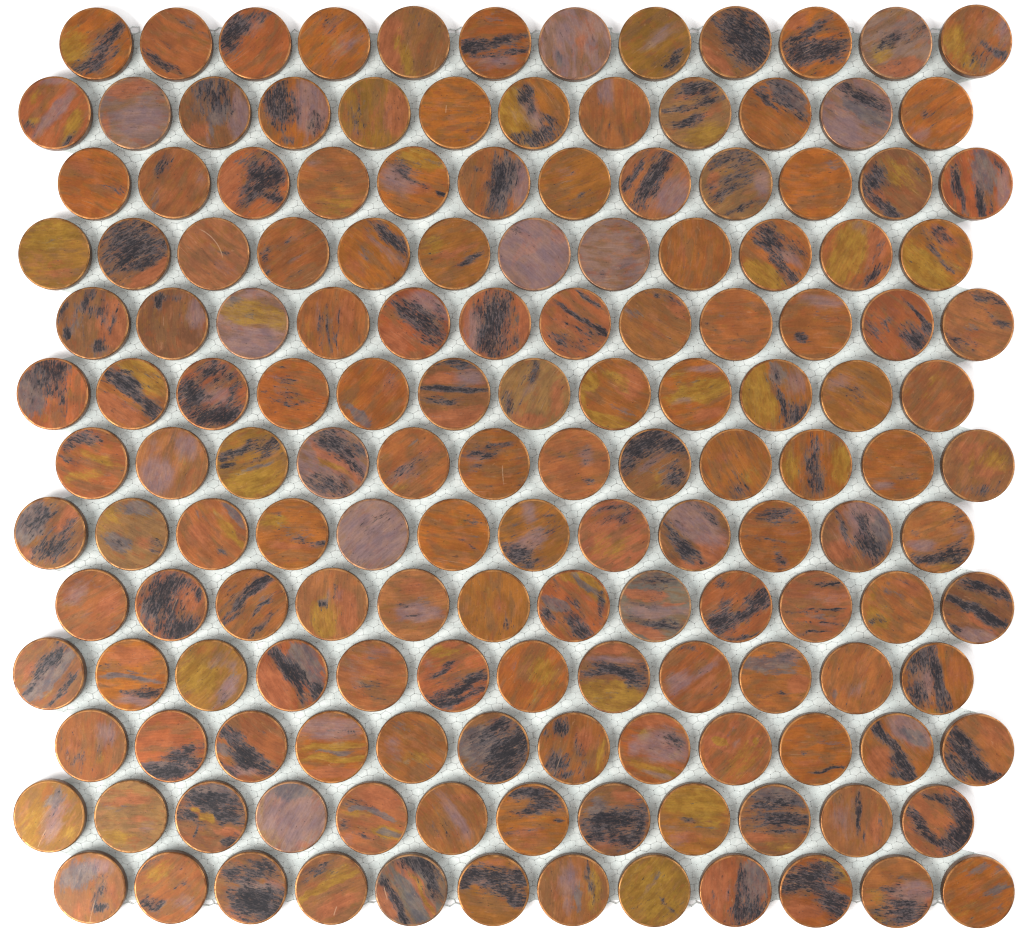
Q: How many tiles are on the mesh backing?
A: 156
